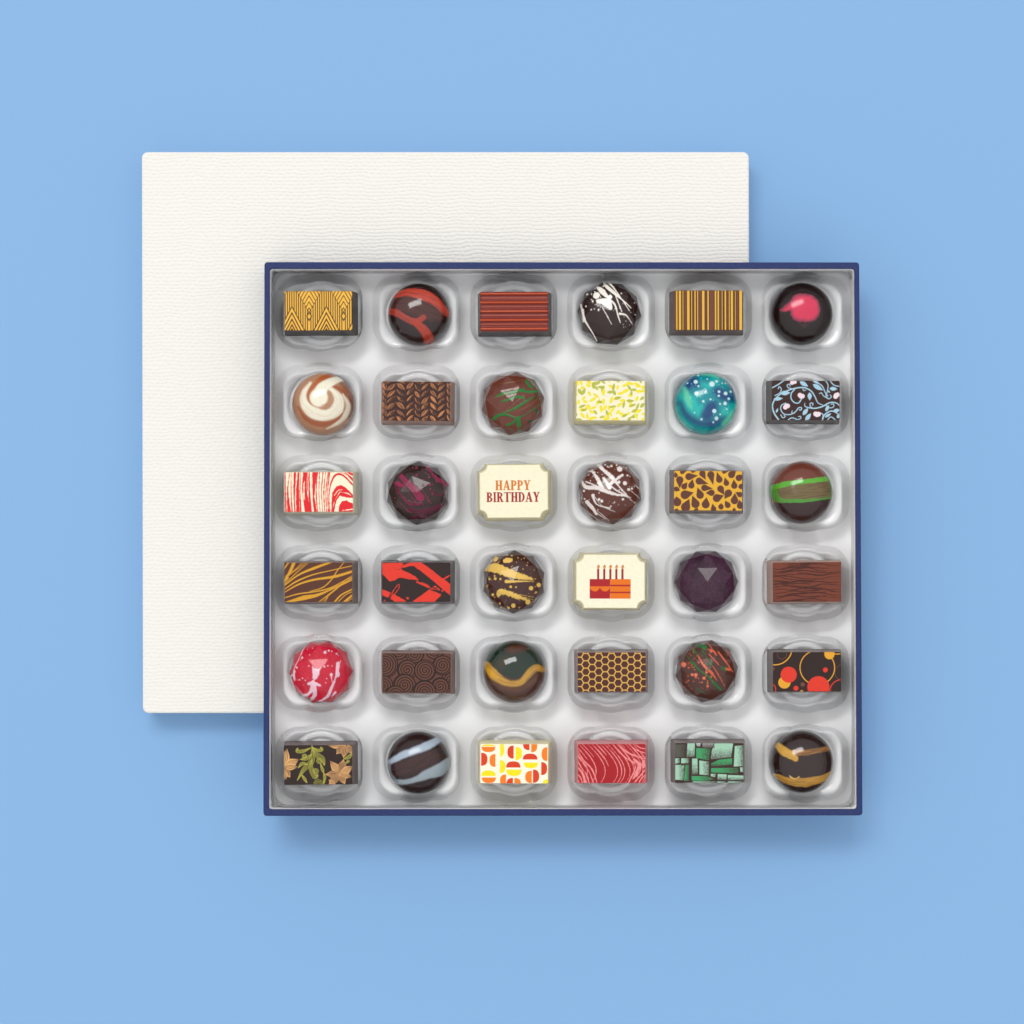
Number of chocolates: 36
